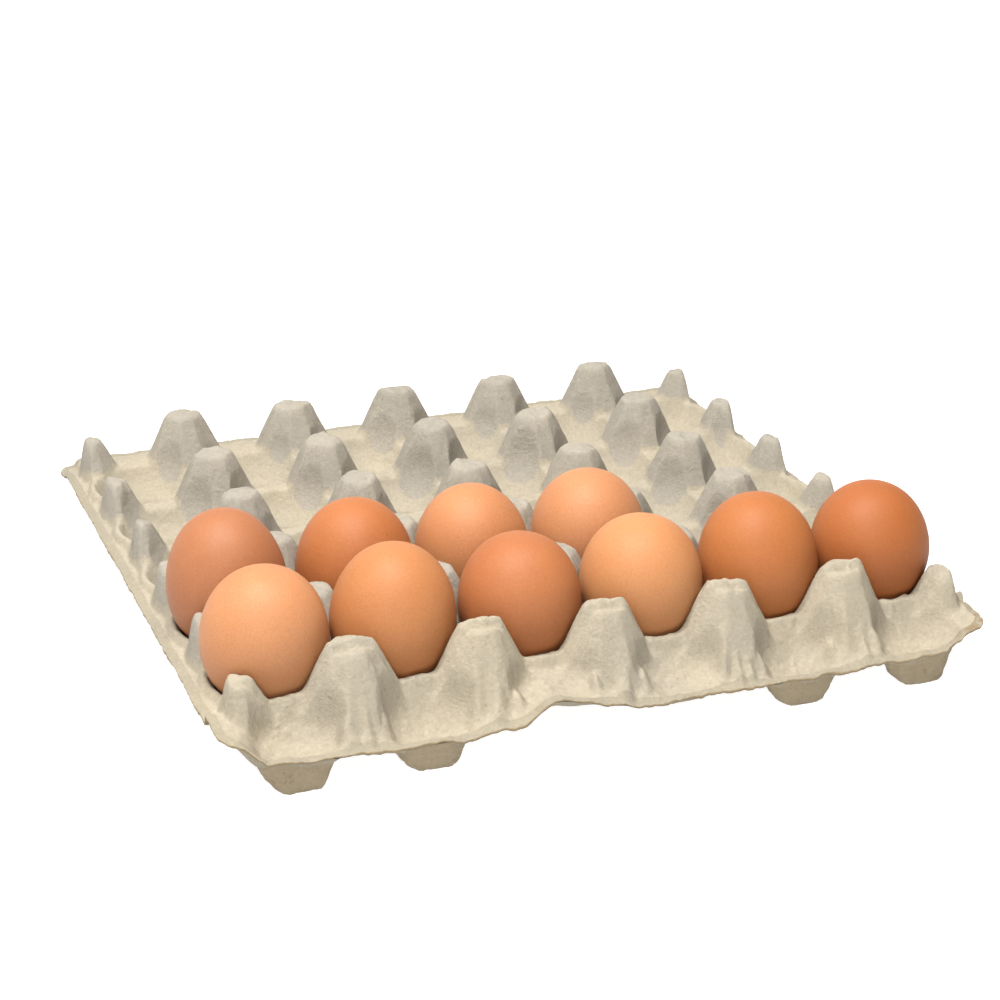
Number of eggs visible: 10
